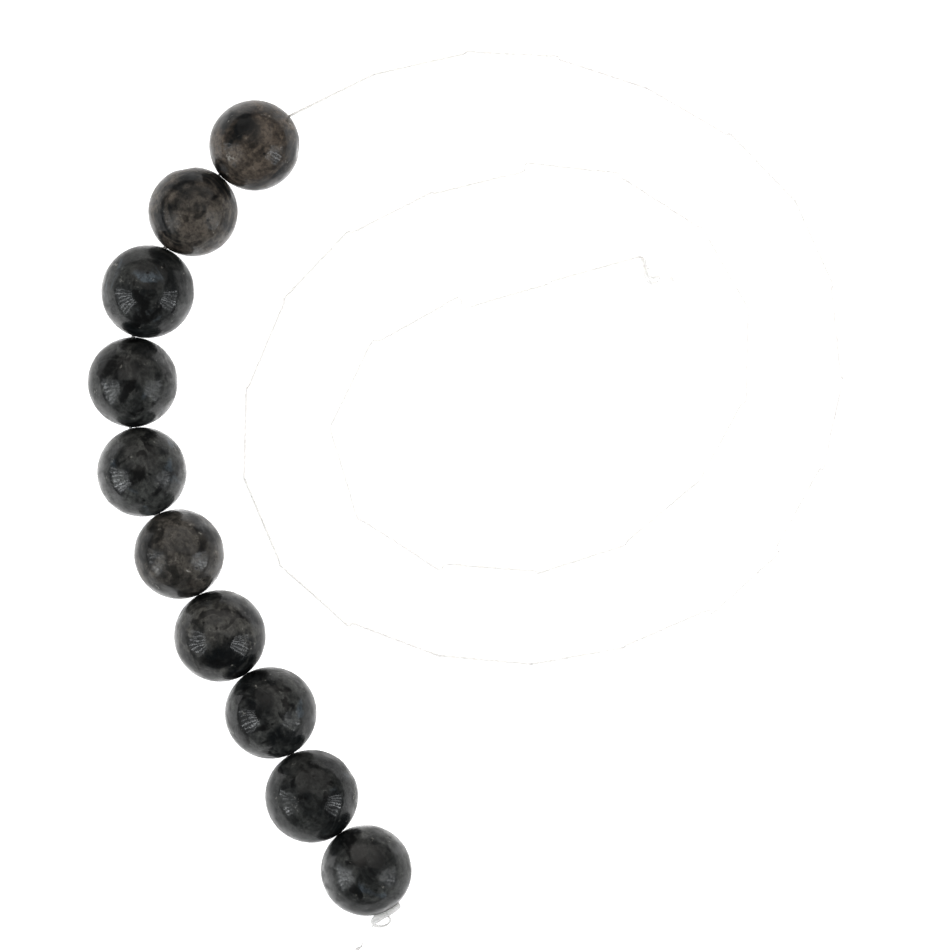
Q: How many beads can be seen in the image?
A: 10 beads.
